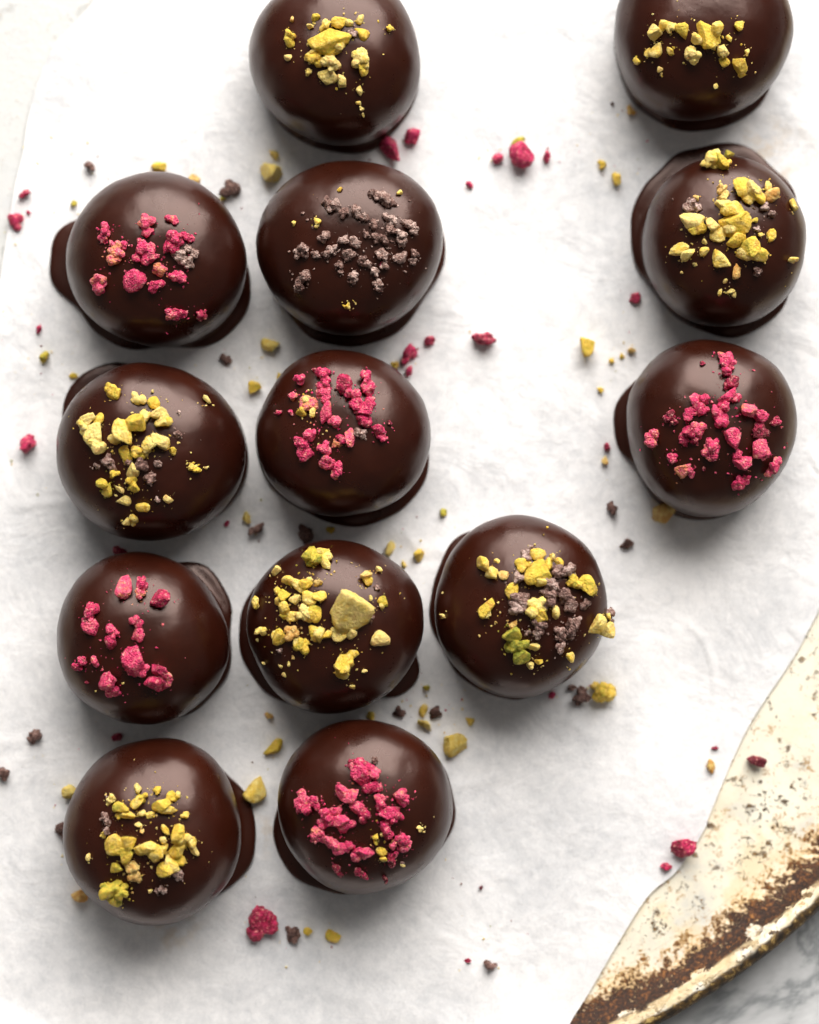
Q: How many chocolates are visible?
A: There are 13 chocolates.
